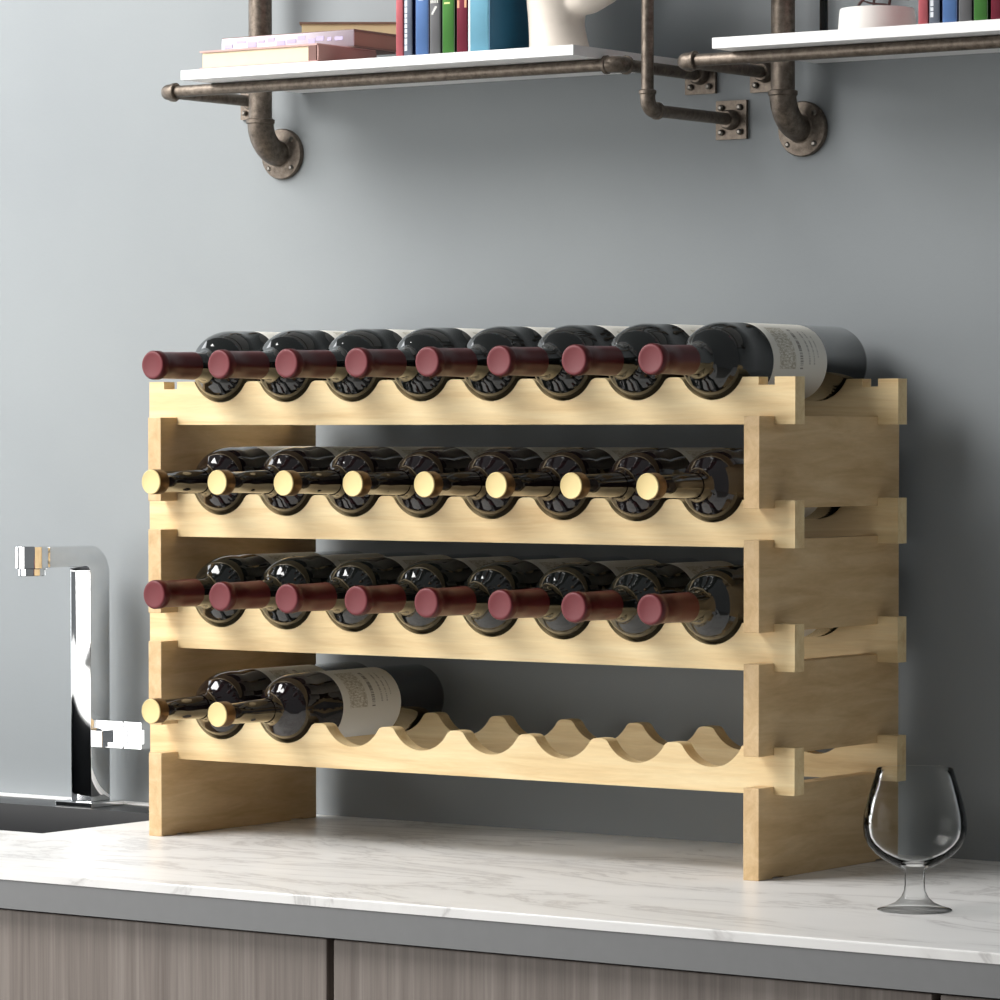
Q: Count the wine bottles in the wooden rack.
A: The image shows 26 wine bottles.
